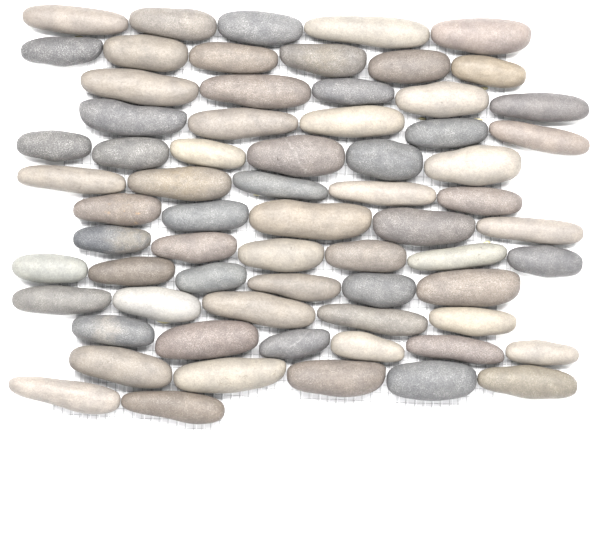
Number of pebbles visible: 67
